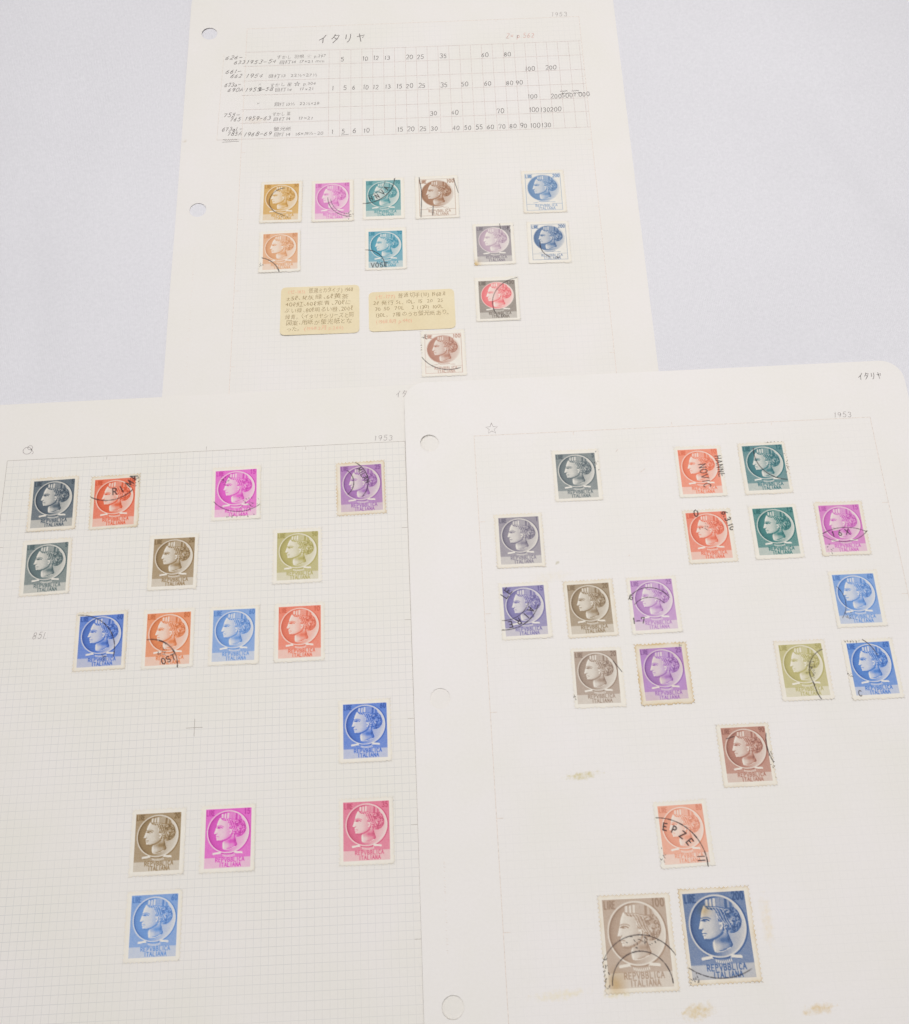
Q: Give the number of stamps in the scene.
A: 46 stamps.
